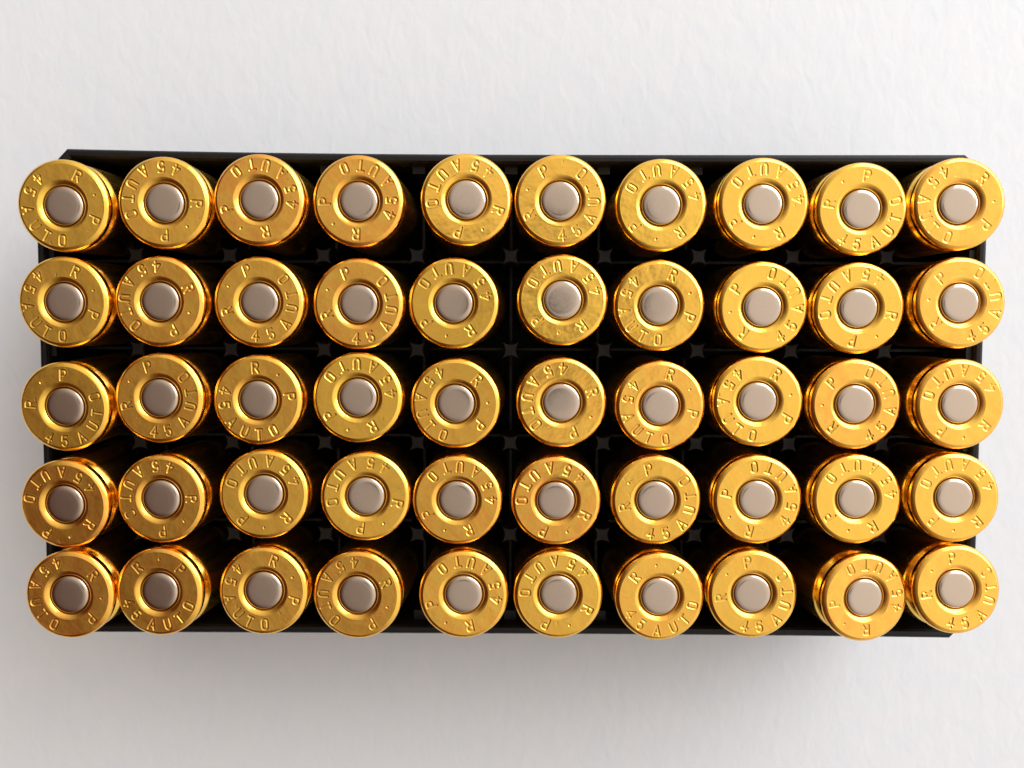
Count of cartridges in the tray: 50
